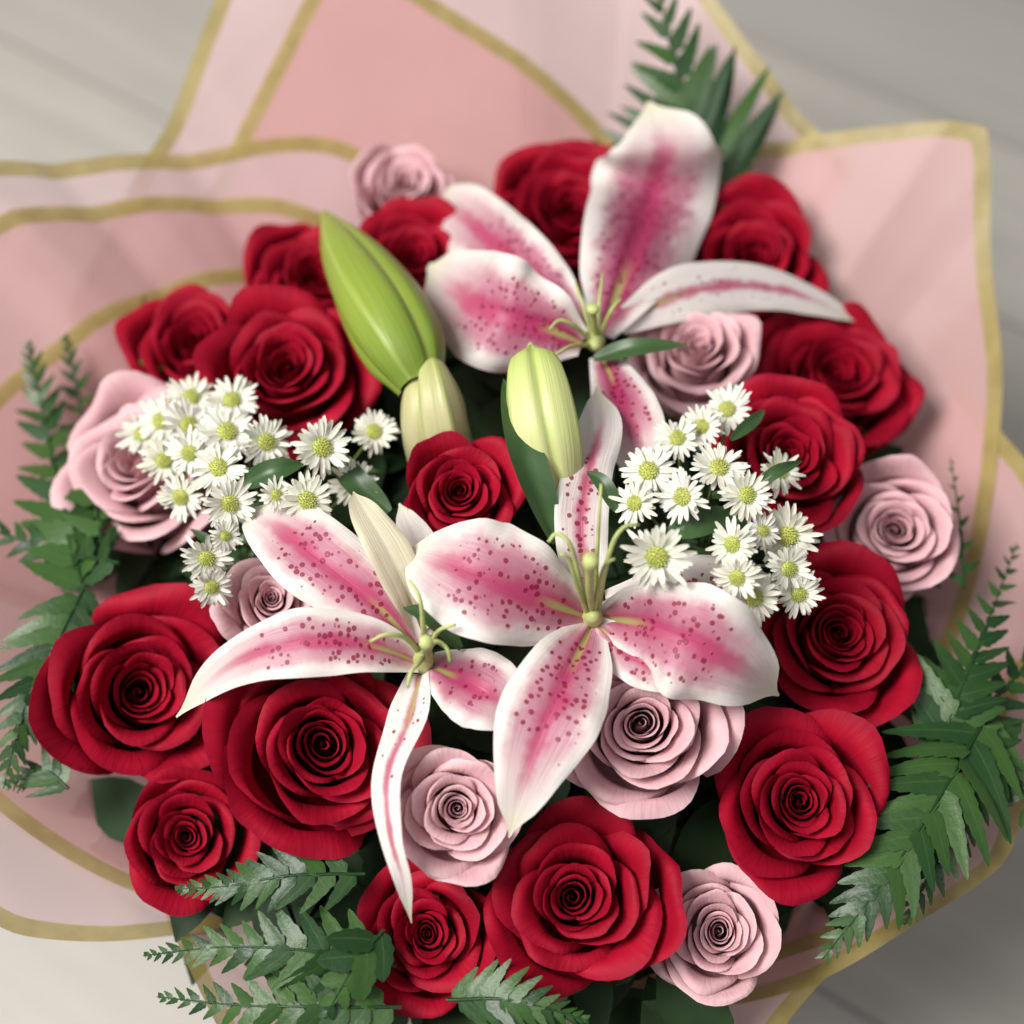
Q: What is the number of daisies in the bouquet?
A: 37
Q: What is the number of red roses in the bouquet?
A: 16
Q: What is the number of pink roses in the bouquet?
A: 8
